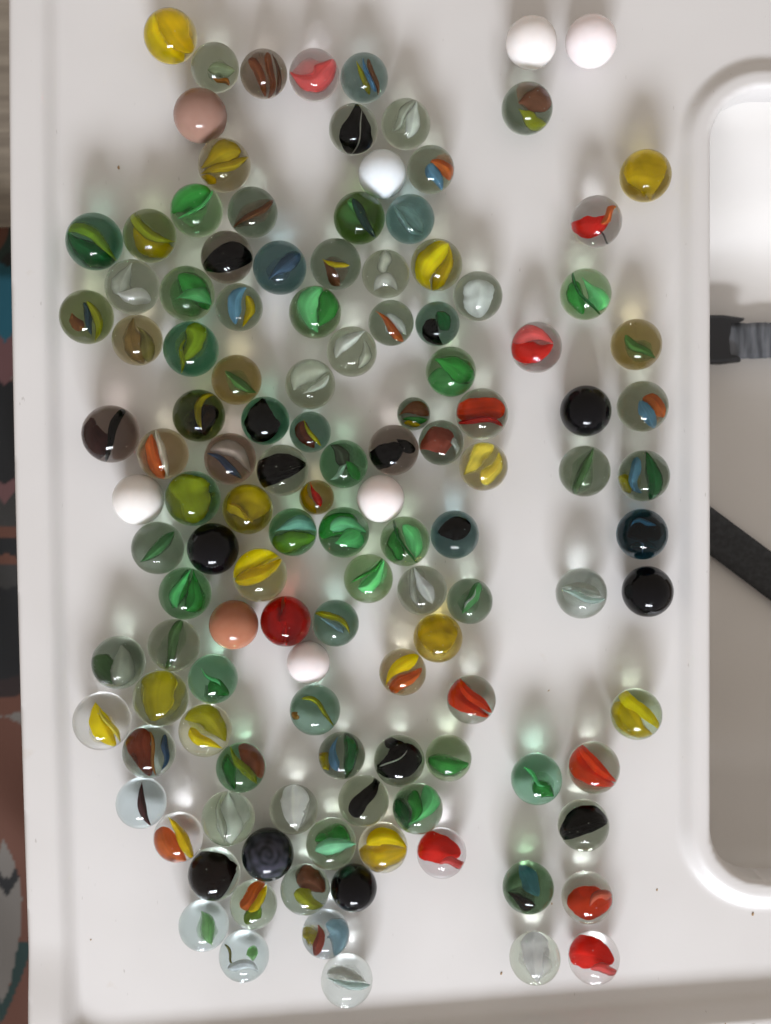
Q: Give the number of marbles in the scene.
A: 125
